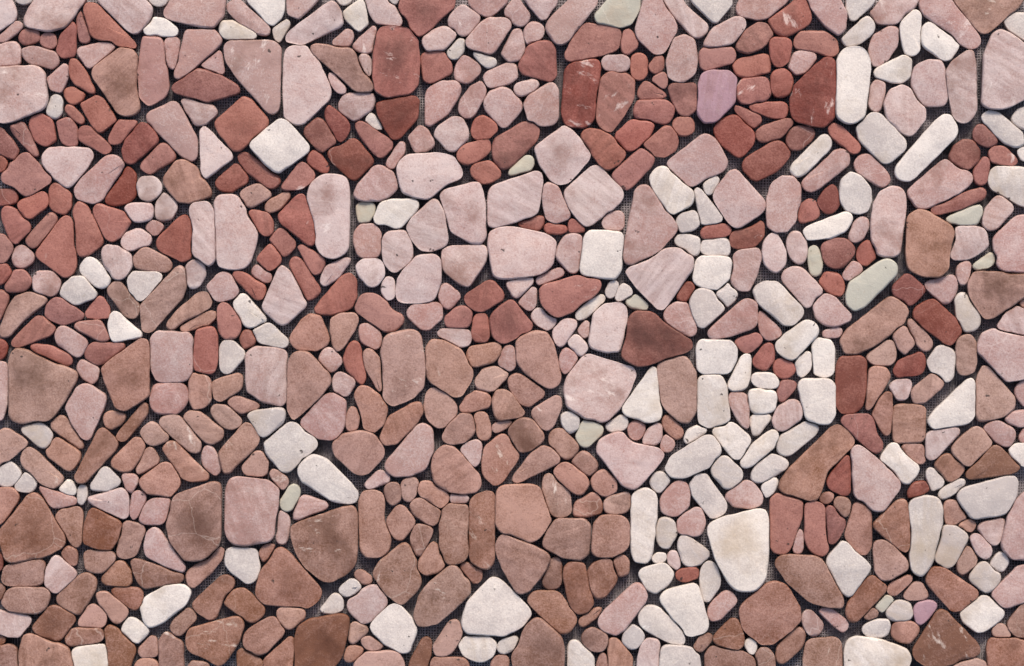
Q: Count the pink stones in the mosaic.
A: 196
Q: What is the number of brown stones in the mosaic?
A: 190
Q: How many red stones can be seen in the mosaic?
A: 141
